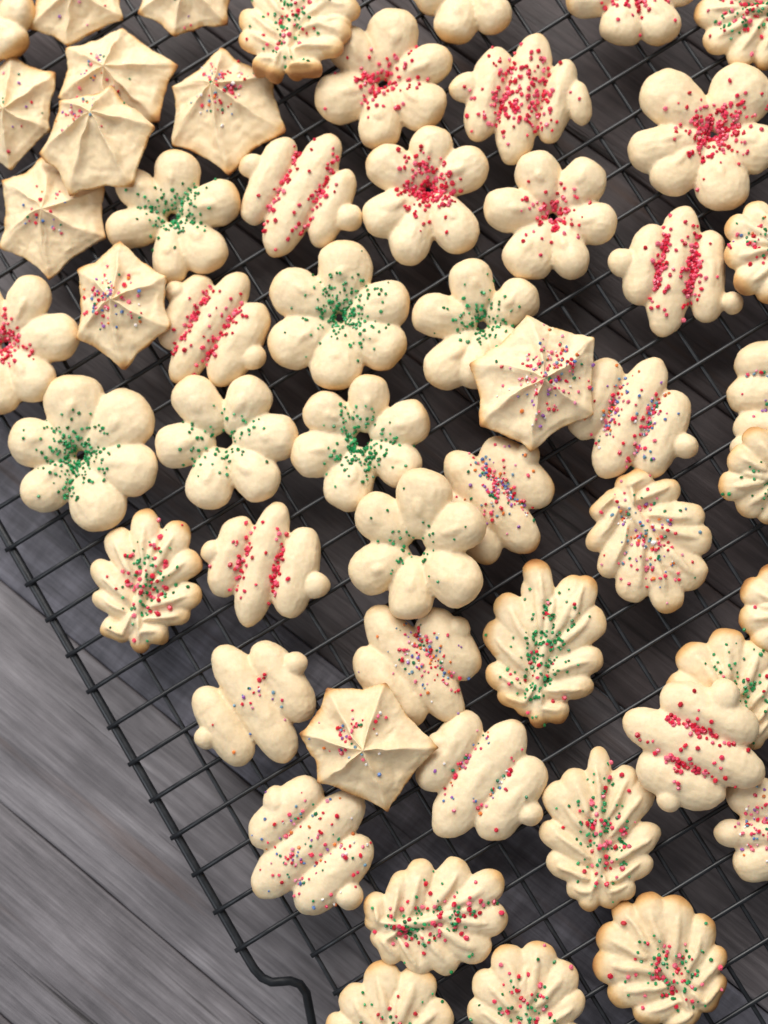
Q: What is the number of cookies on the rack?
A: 53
